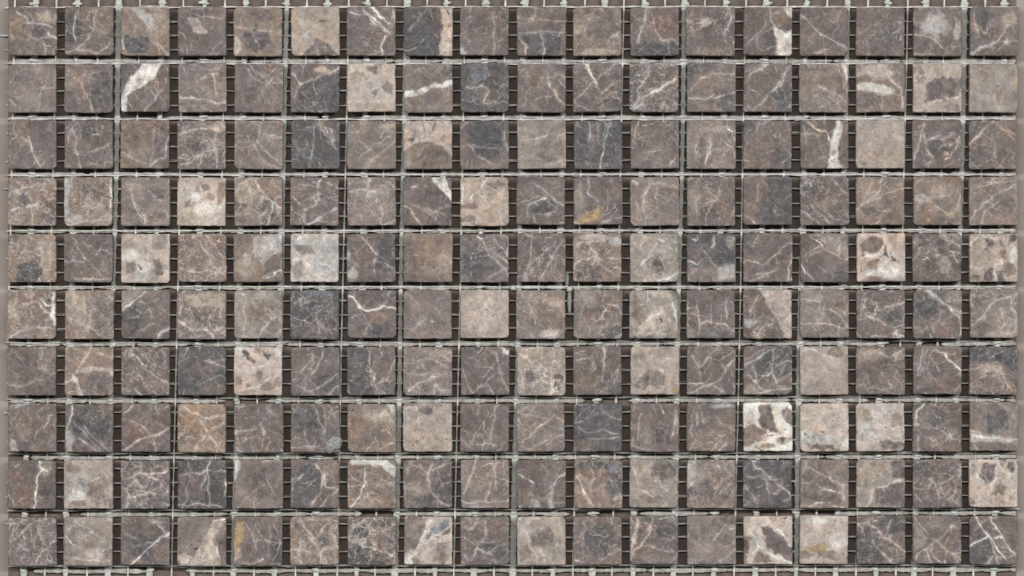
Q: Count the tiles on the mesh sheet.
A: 180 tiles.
